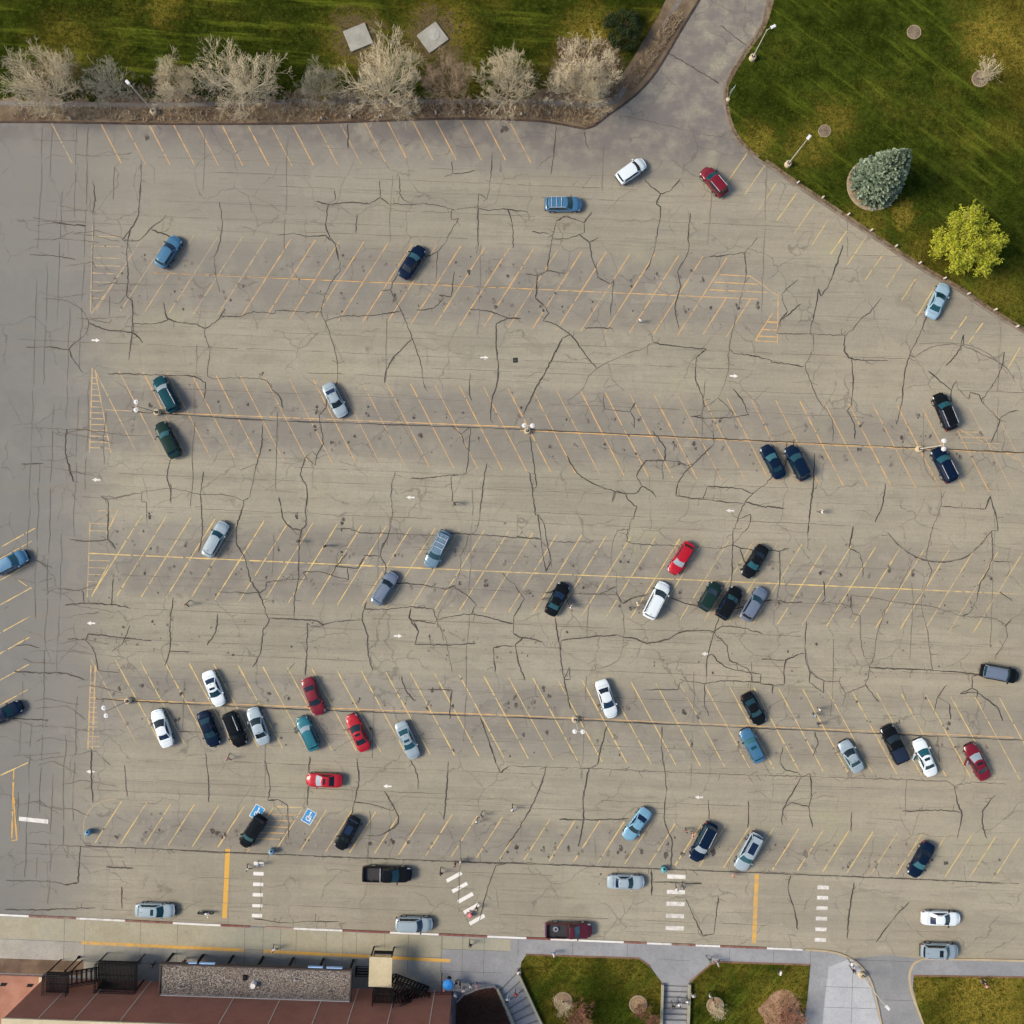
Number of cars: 56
